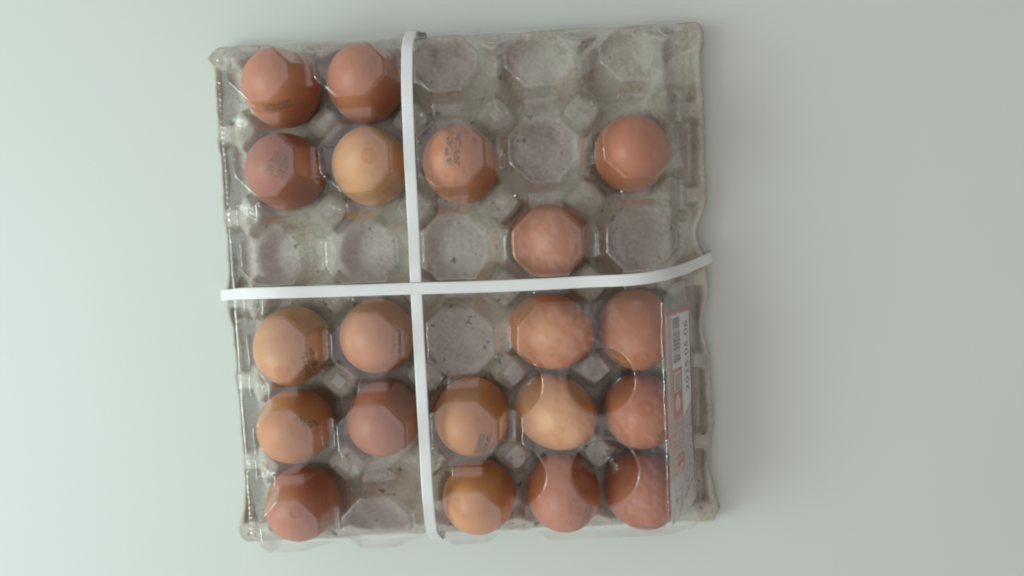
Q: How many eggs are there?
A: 20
